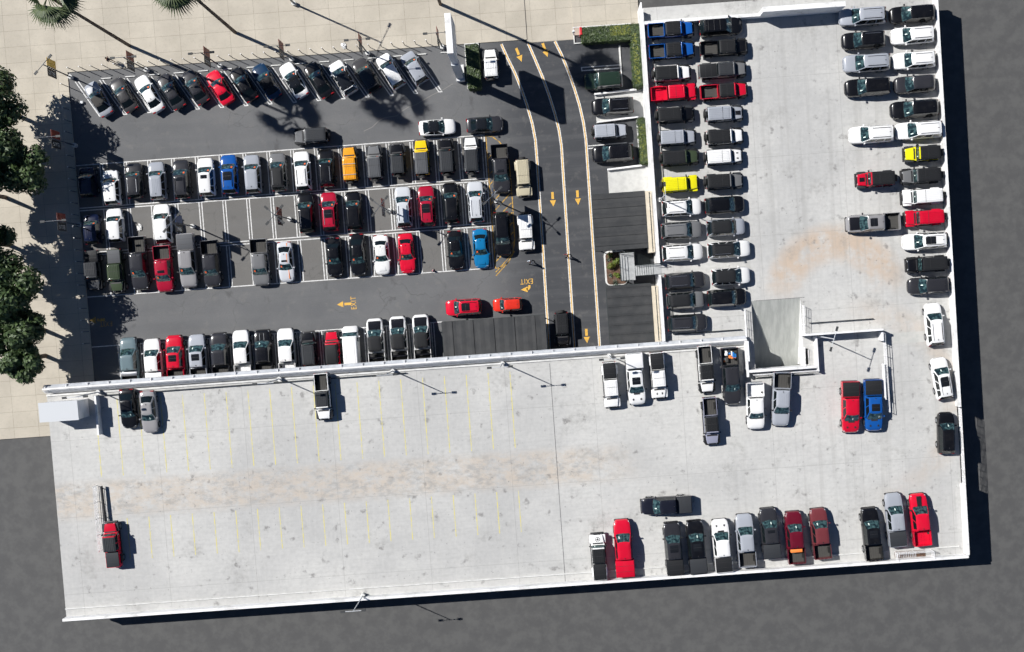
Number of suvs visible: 88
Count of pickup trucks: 51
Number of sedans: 21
